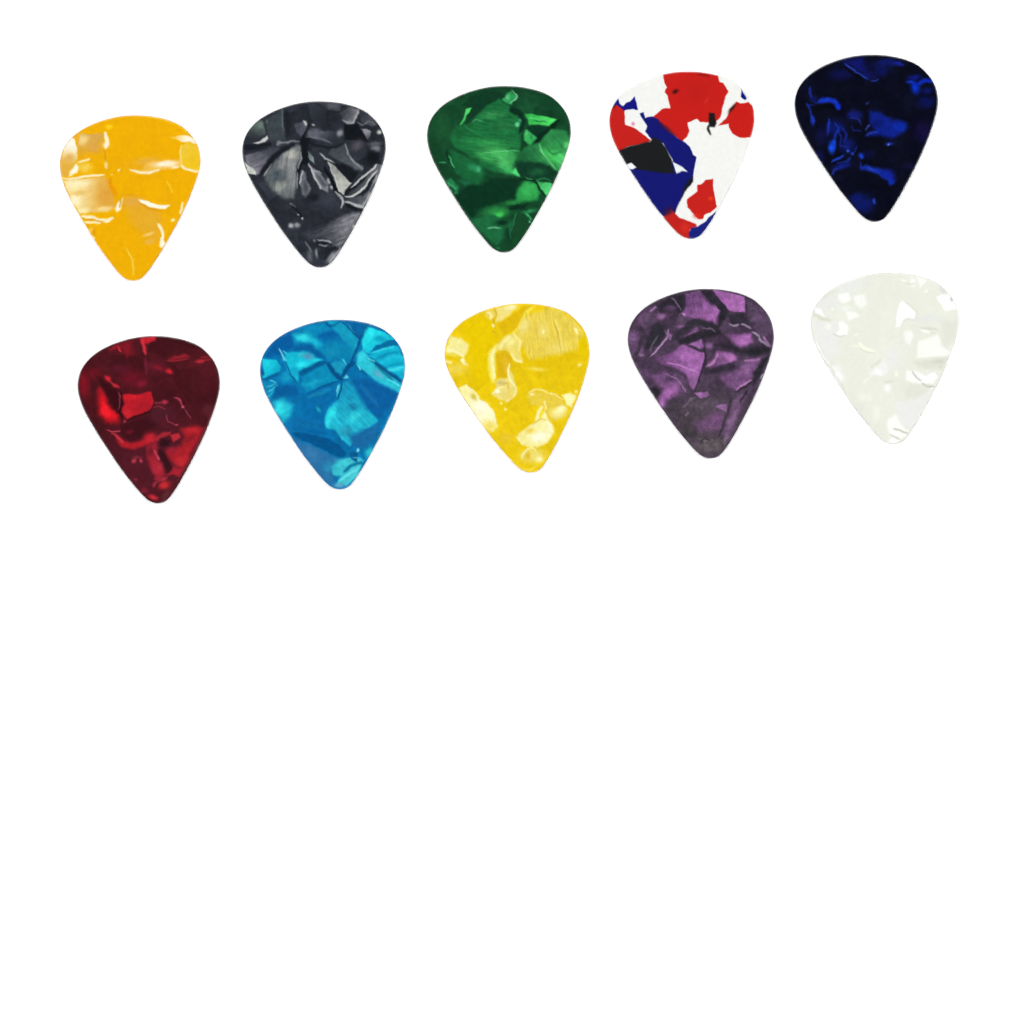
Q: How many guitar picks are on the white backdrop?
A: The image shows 10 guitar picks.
